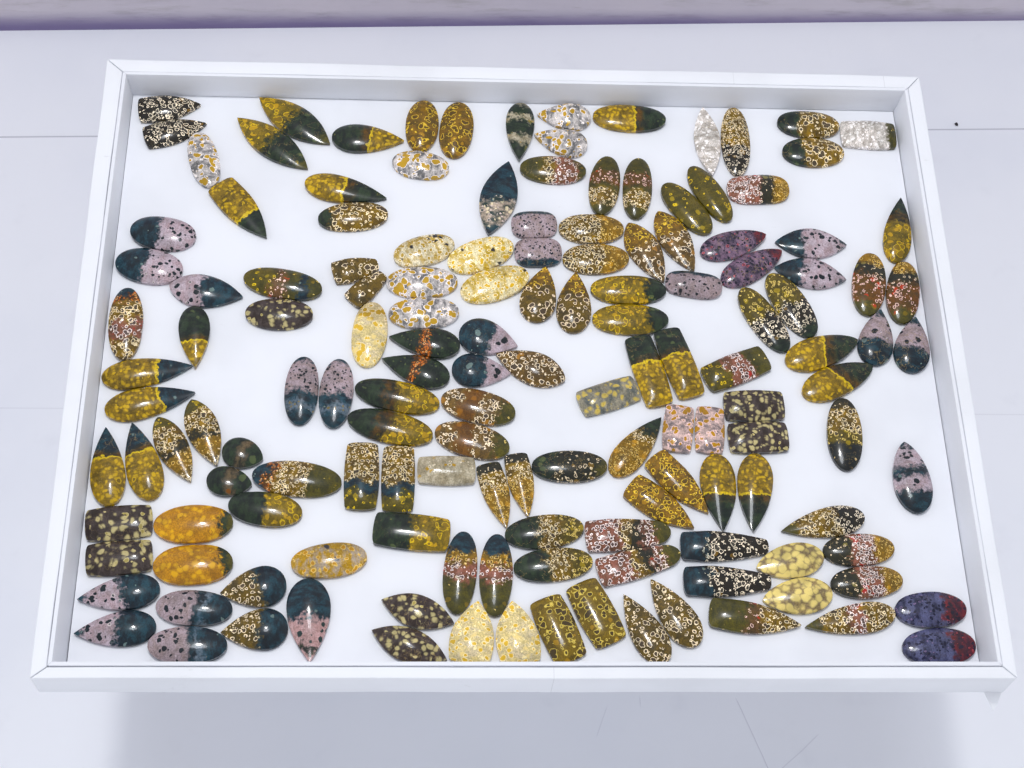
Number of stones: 147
